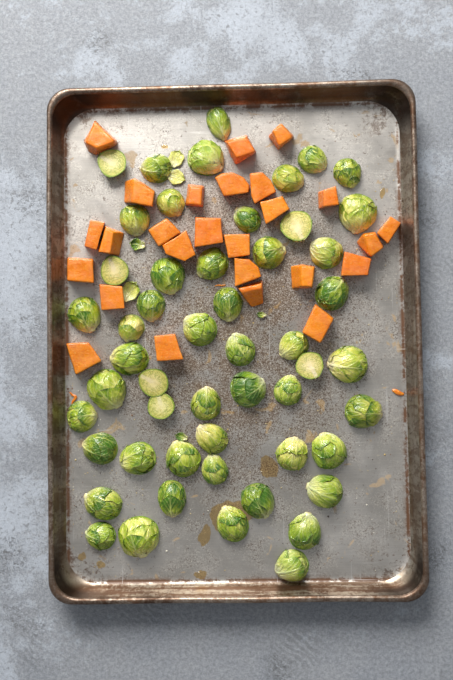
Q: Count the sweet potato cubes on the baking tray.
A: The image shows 26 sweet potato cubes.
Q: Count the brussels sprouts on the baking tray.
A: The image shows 52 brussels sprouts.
